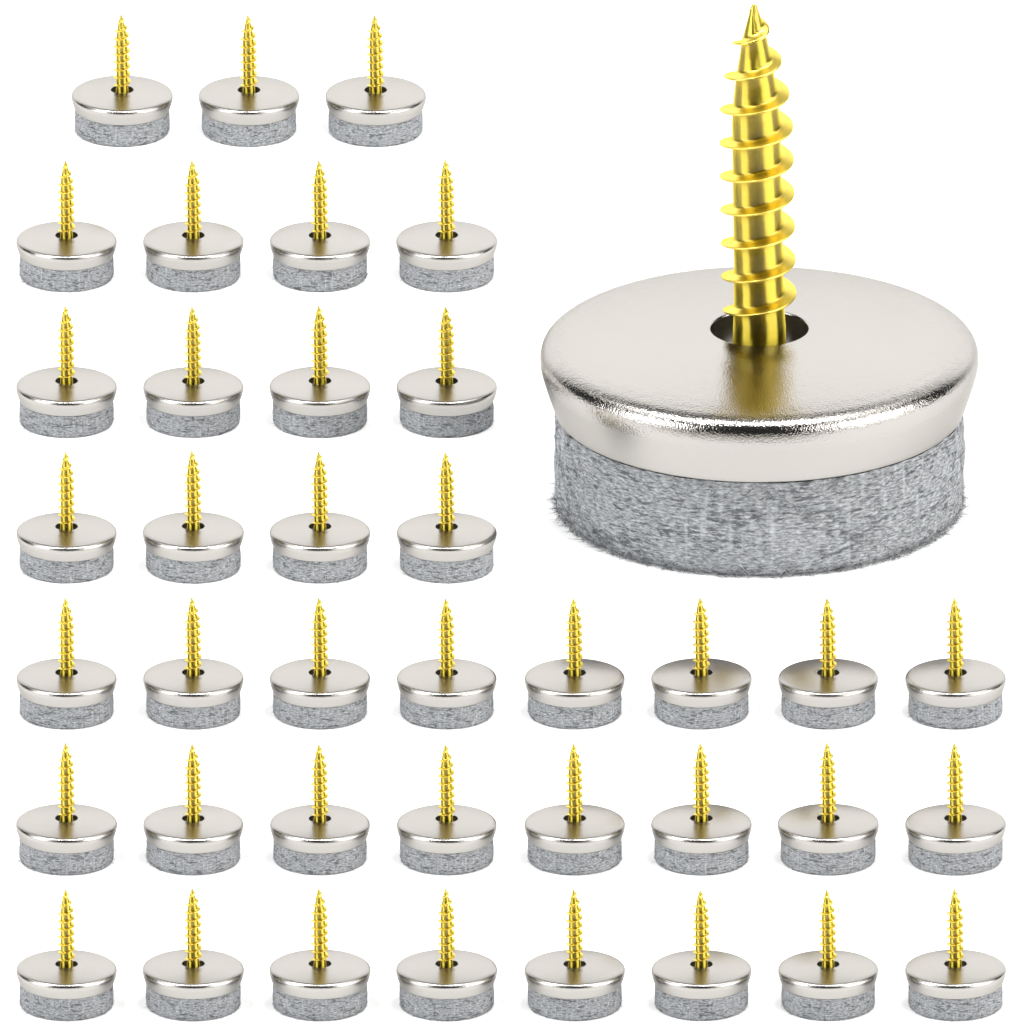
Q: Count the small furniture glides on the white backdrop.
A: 39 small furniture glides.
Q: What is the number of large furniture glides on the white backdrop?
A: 1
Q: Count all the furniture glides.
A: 40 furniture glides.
